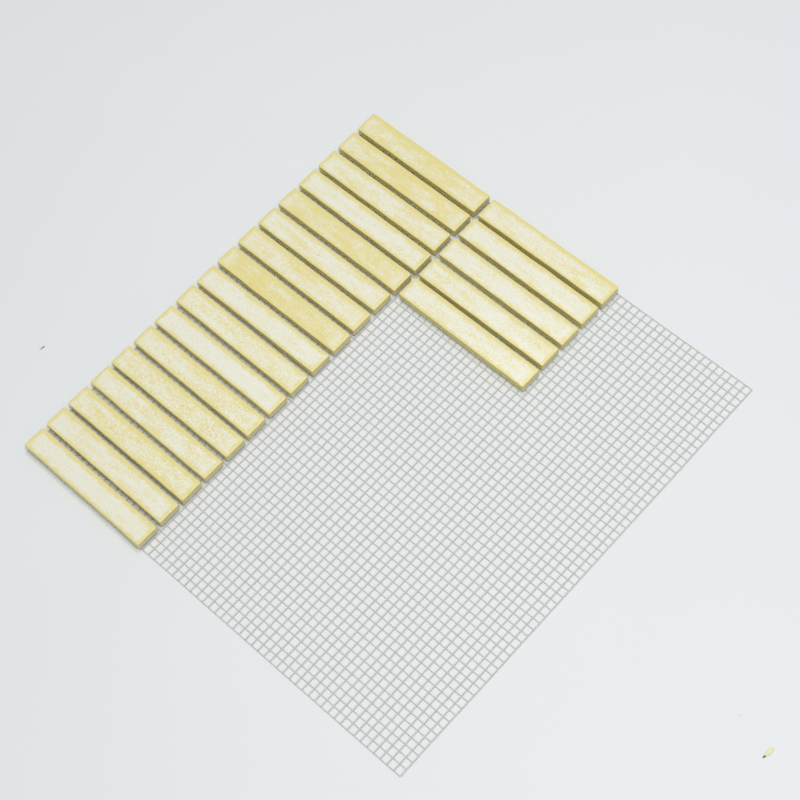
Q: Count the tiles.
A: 22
